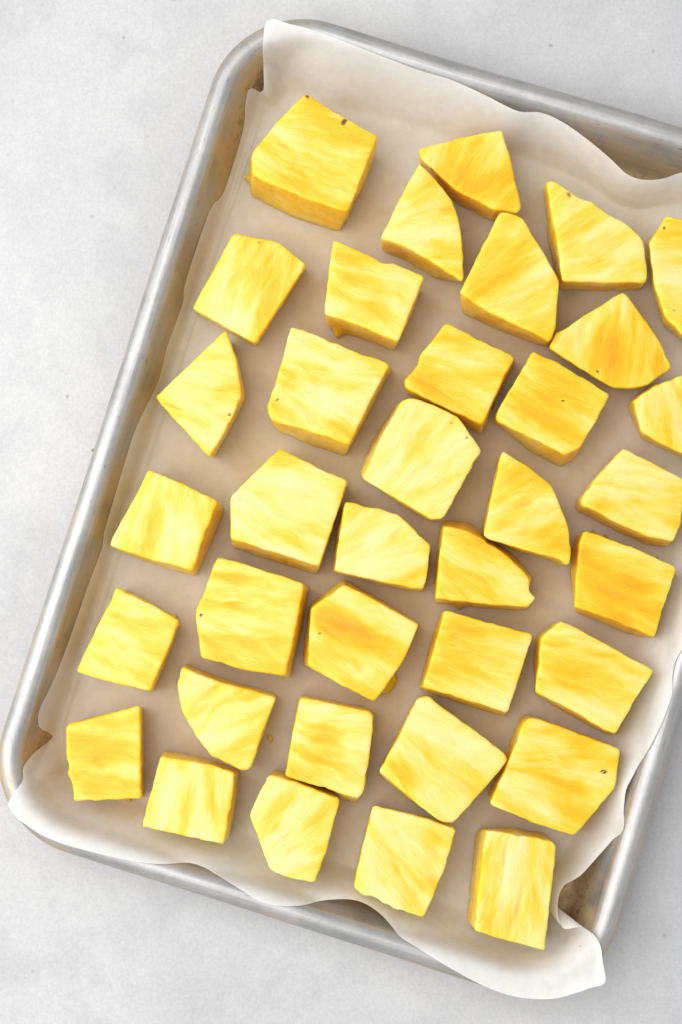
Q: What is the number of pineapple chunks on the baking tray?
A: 36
